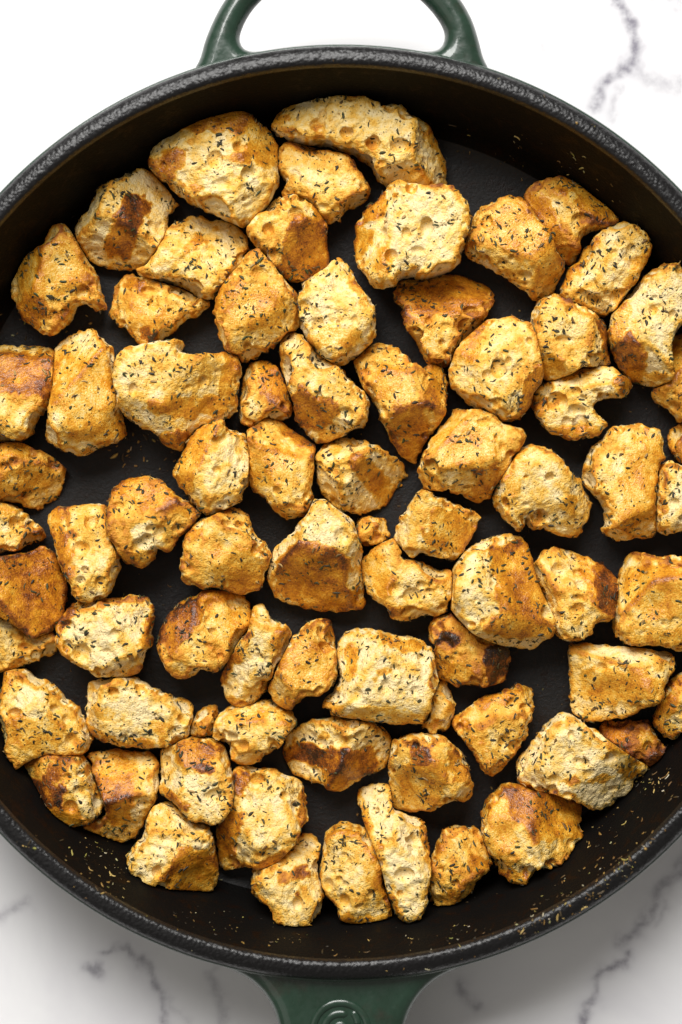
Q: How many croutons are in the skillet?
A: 76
